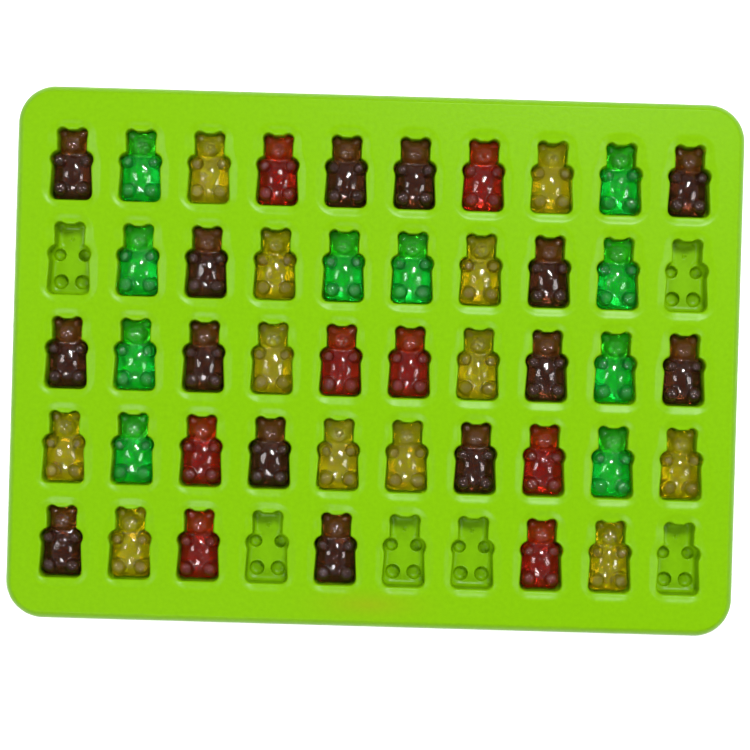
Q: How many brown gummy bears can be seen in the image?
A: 14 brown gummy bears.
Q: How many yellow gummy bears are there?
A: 12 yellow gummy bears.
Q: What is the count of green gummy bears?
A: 10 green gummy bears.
